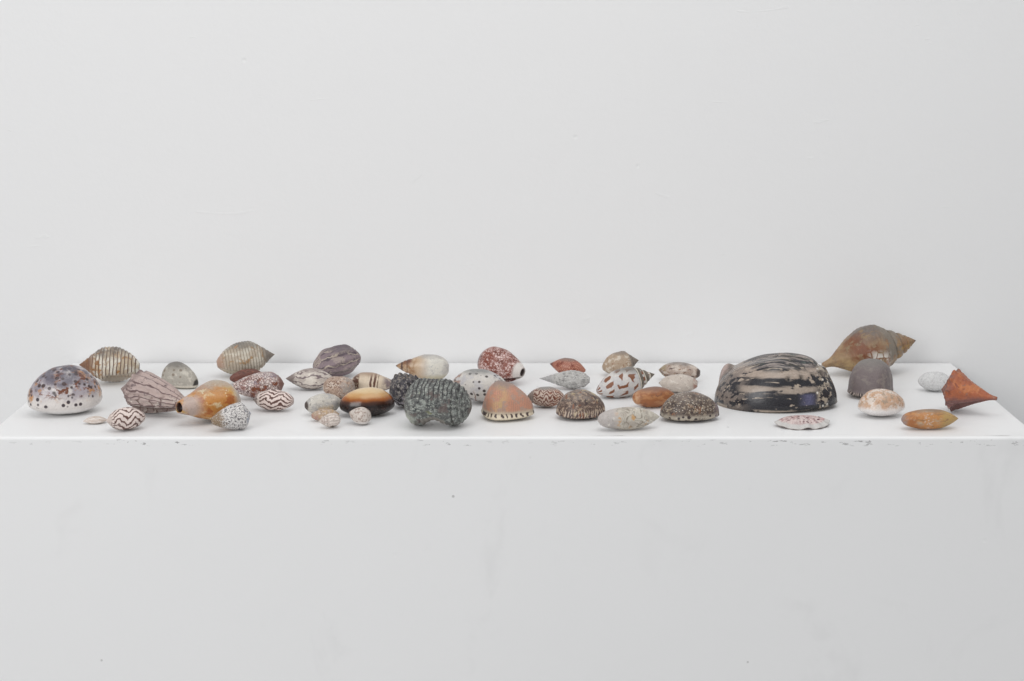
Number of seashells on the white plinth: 46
